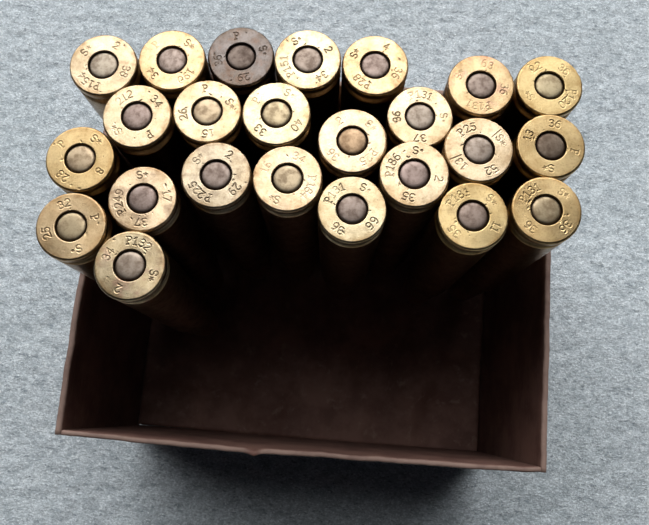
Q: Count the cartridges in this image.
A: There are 24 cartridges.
